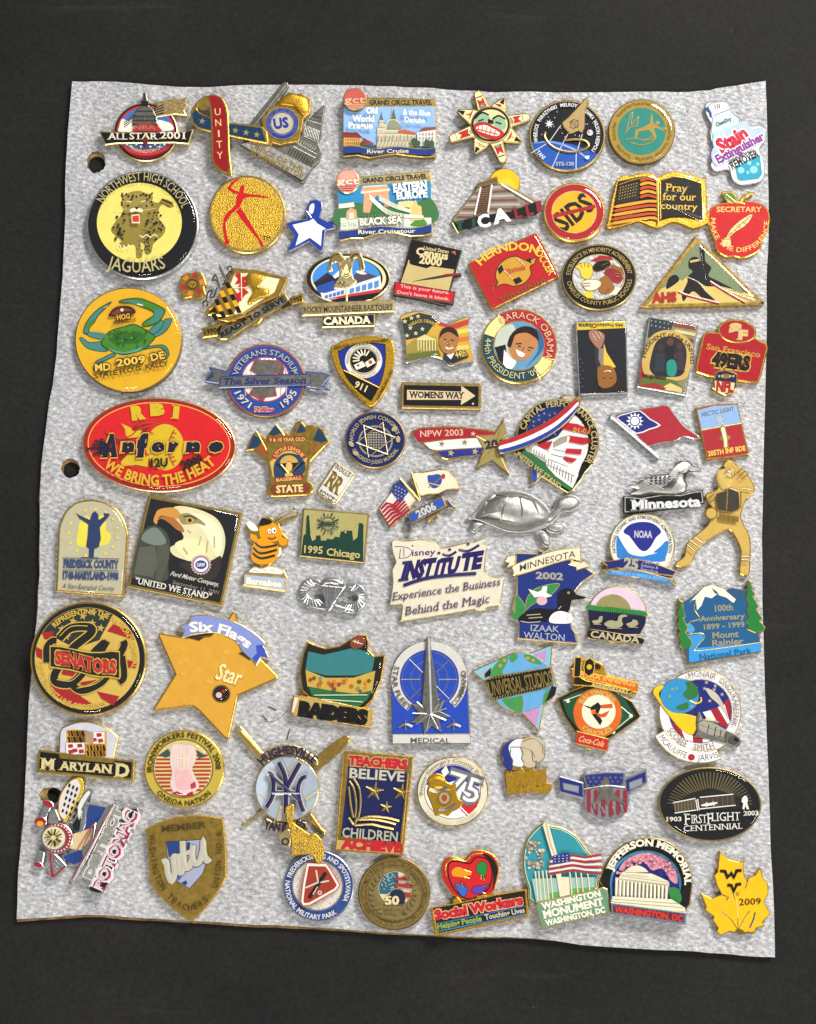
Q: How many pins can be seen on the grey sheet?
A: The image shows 76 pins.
